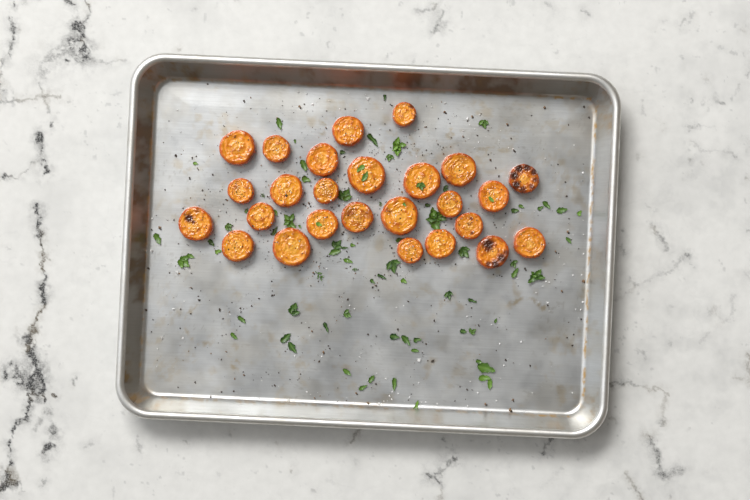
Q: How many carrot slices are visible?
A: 26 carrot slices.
